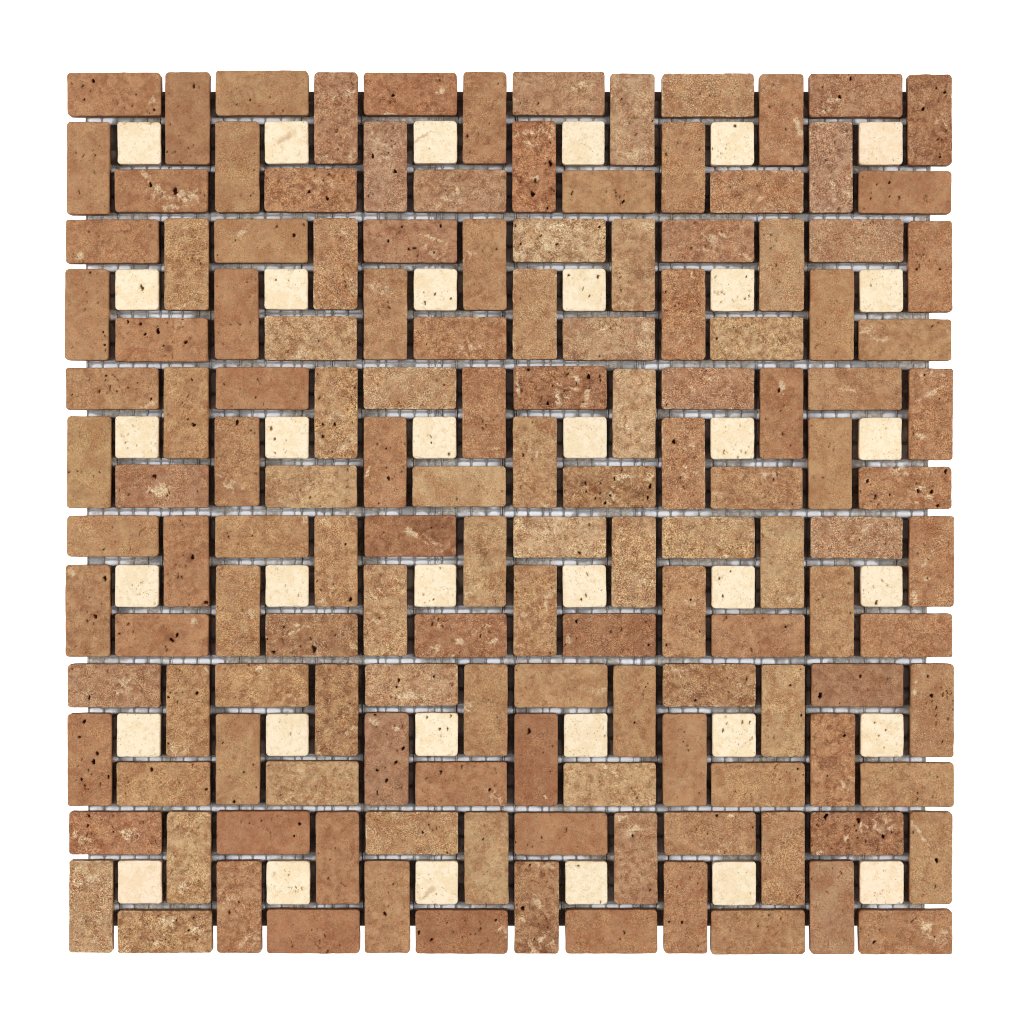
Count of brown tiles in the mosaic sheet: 144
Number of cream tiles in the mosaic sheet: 36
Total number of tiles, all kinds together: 180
